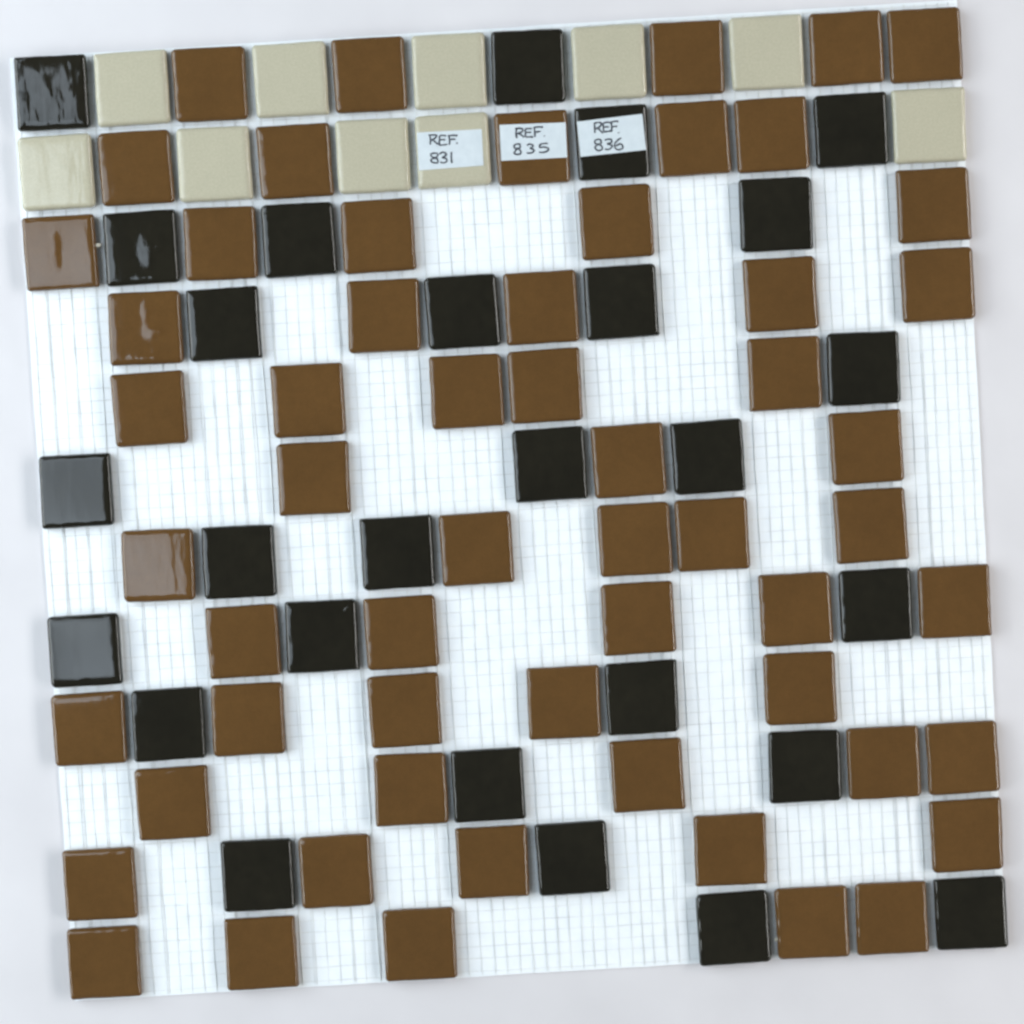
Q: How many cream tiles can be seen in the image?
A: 10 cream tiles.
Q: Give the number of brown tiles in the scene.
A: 58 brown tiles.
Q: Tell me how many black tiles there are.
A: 27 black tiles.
